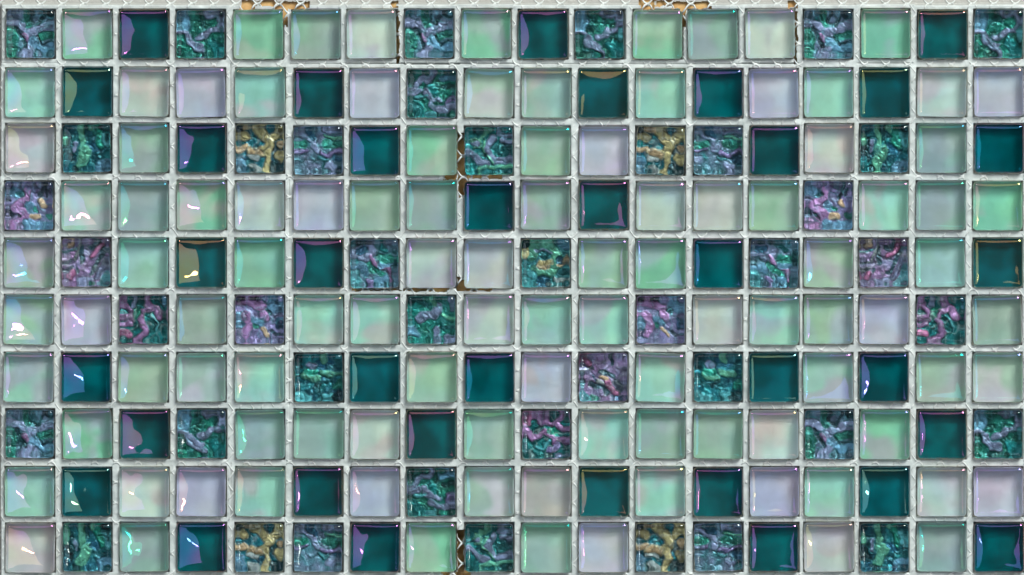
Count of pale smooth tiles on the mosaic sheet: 103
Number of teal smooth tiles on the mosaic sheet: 35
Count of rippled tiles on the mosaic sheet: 42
